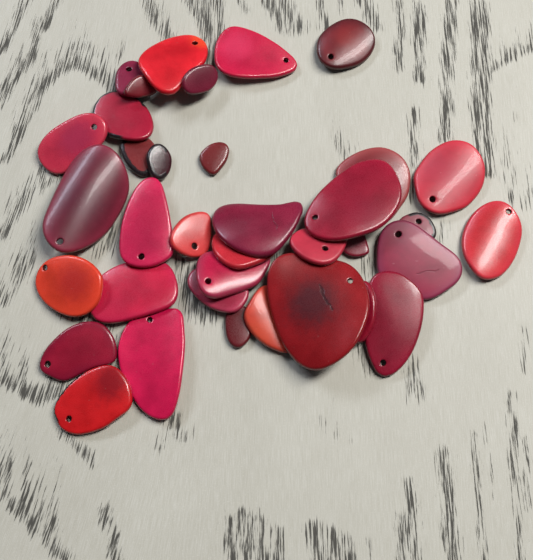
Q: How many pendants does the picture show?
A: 36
